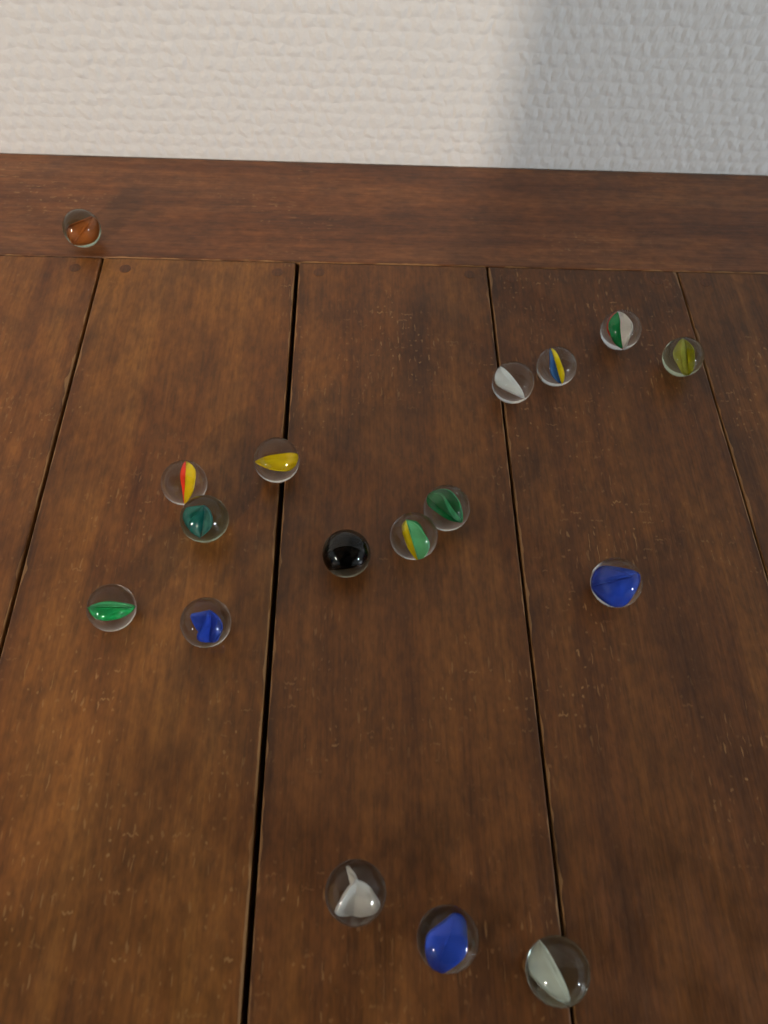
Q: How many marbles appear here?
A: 17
